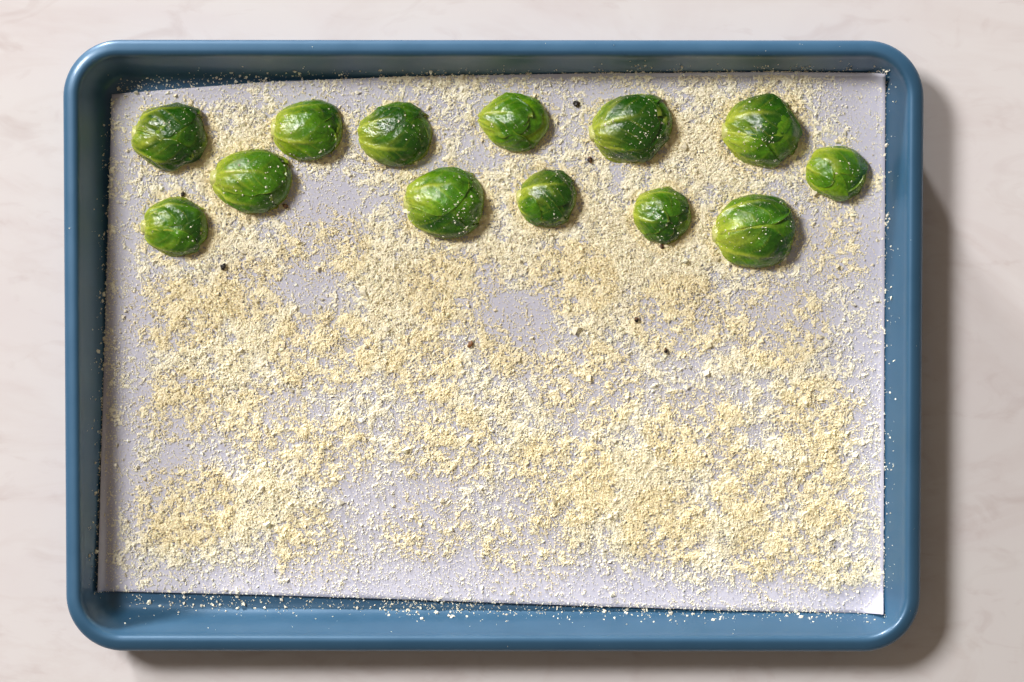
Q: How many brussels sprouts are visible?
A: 13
